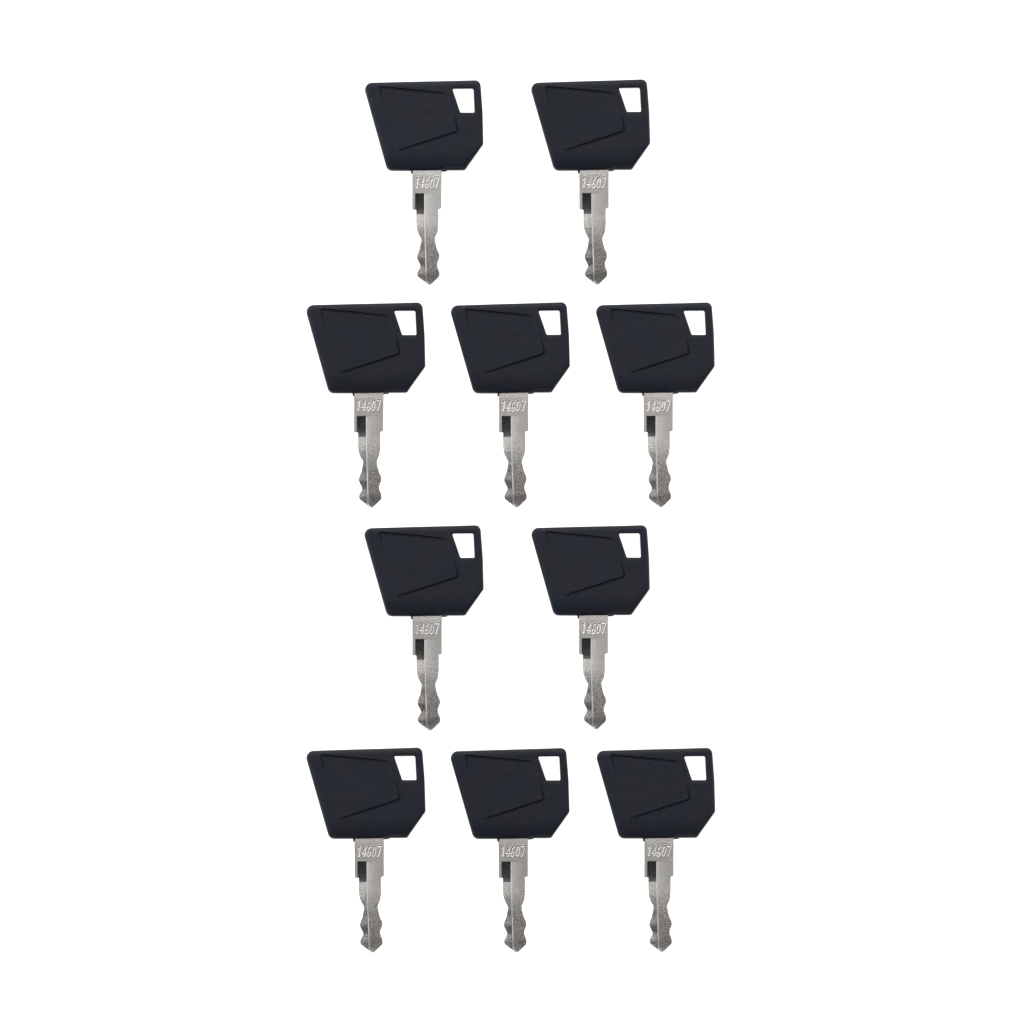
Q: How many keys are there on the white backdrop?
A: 10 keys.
